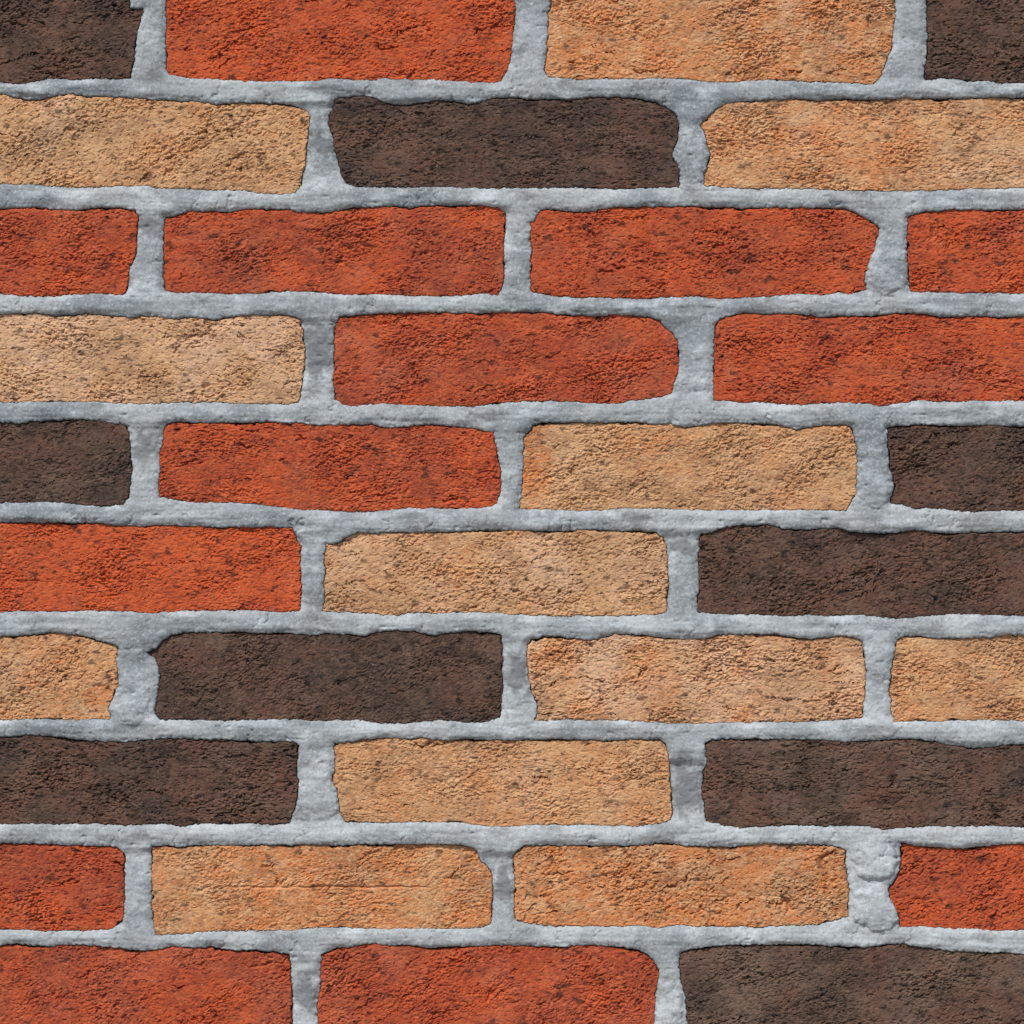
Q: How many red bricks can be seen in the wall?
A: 13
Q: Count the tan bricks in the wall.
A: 12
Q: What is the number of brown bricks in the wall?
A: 10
